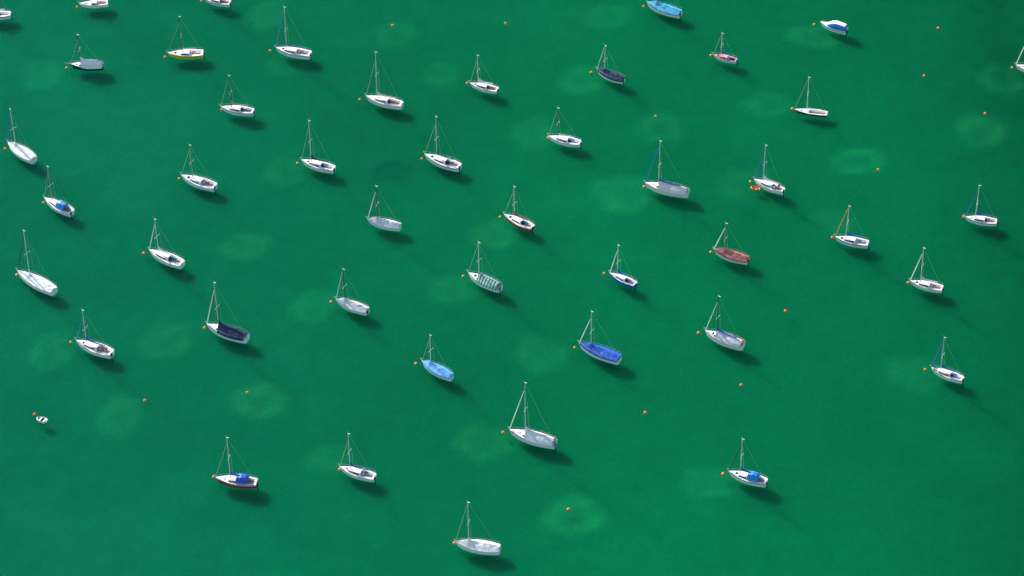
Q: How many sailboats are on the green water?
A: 44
